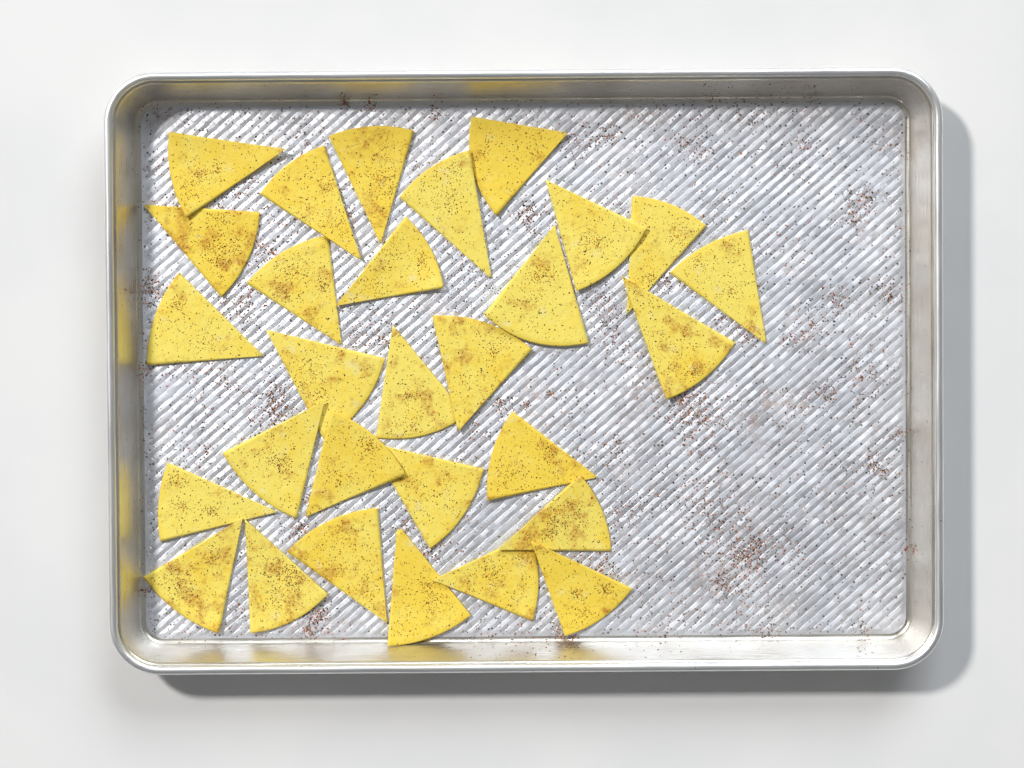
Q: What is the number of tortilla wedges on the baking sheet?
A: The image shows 29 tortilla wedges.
